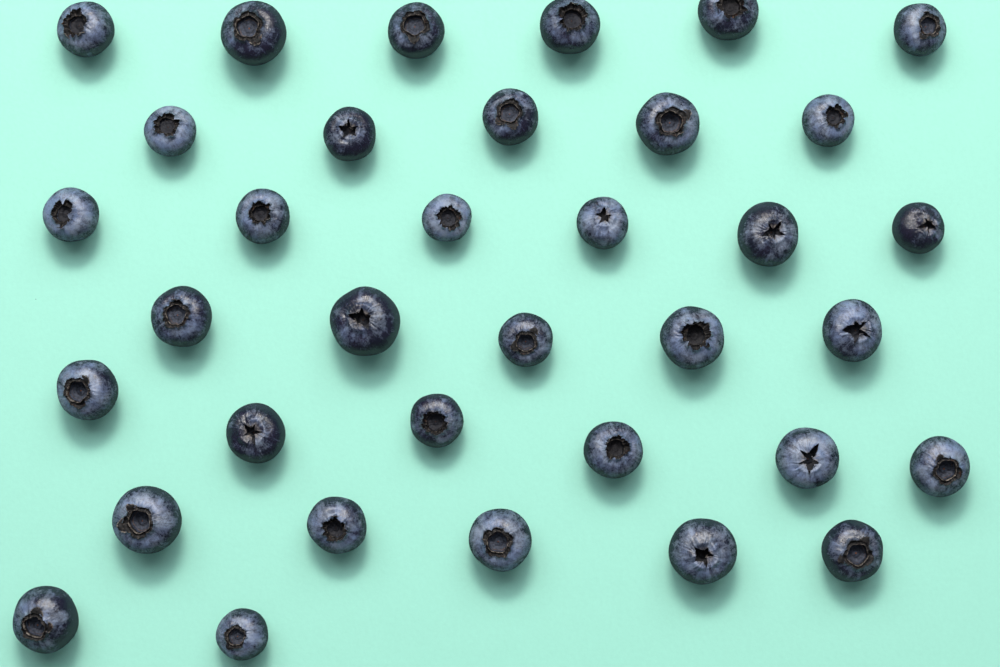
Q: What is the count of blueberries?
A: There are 35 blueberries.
